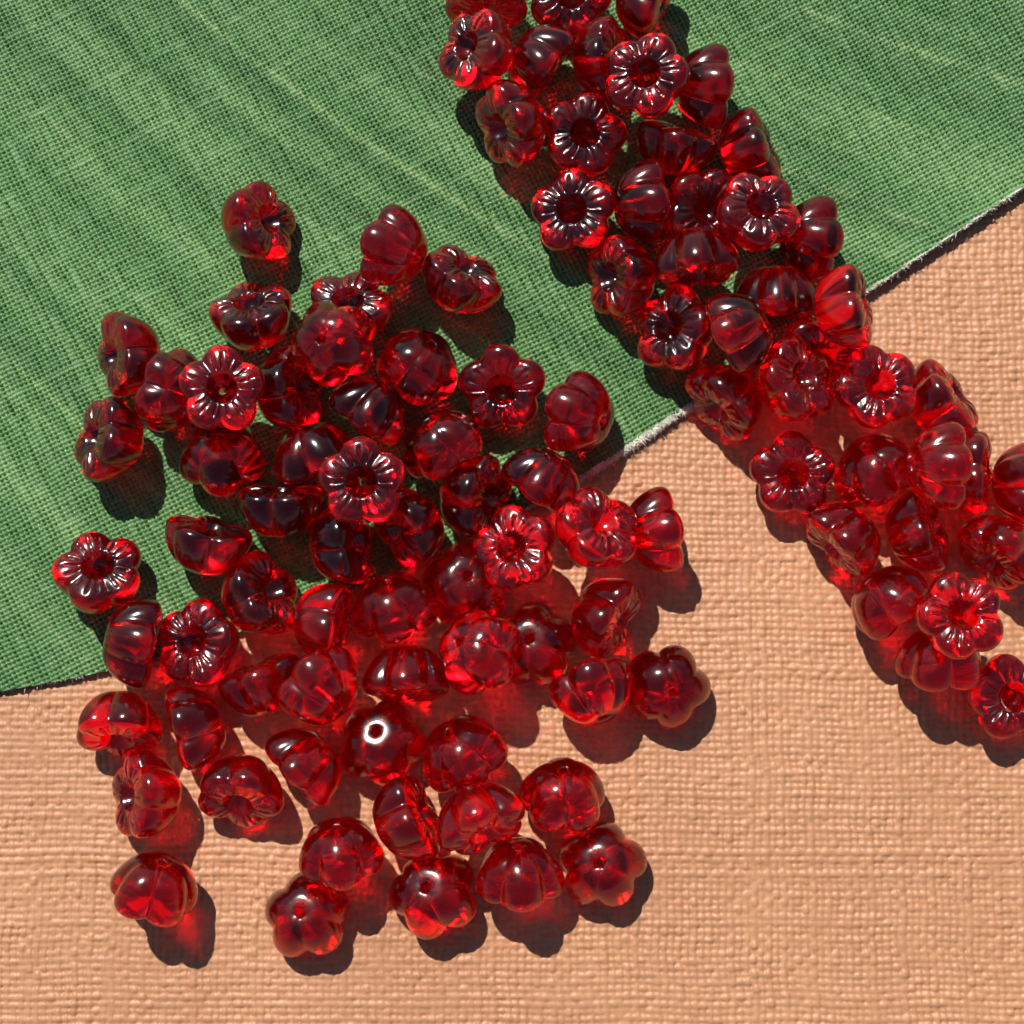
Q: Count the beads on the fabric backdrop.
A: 99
